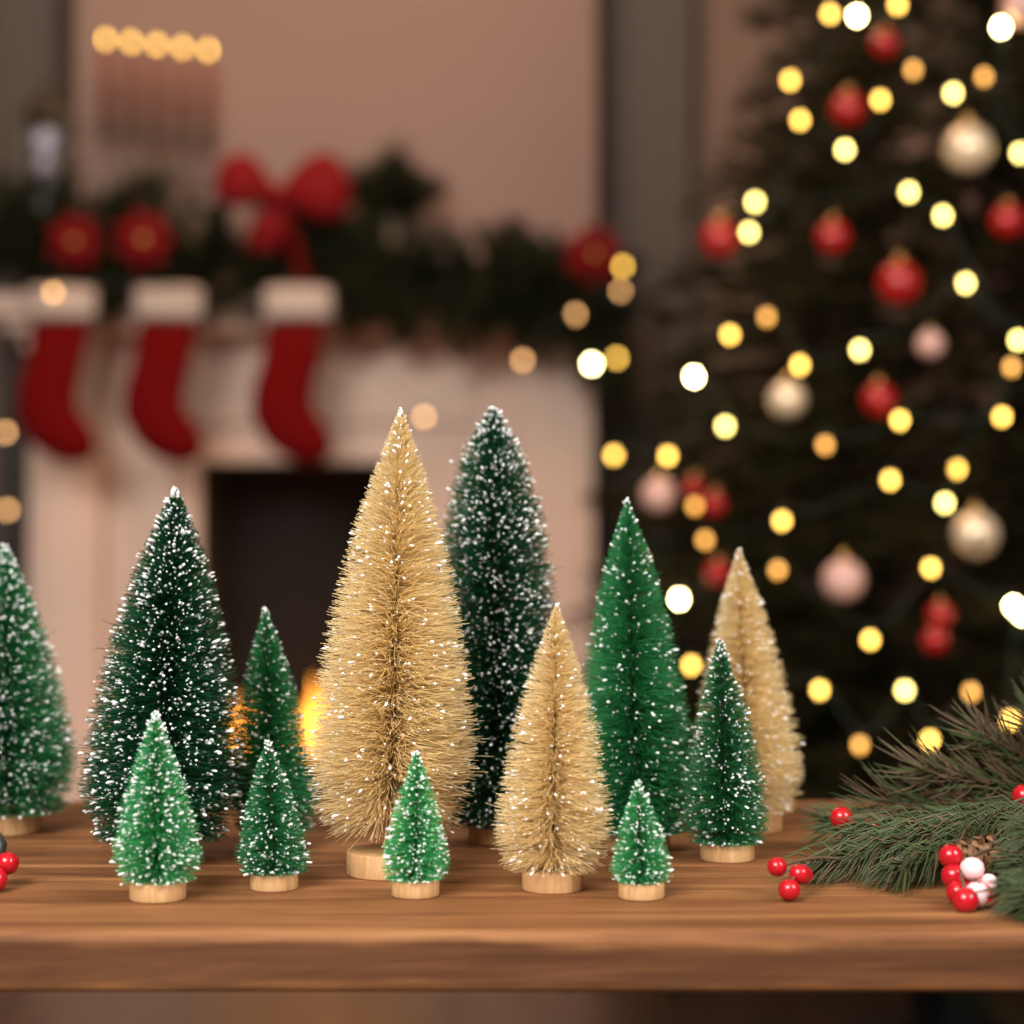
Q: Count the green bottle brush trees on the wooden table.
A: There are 10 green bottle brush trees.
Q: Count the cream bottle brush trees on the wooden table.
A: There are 3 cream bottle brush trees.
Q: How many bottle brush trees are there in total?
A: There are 13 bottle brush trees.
